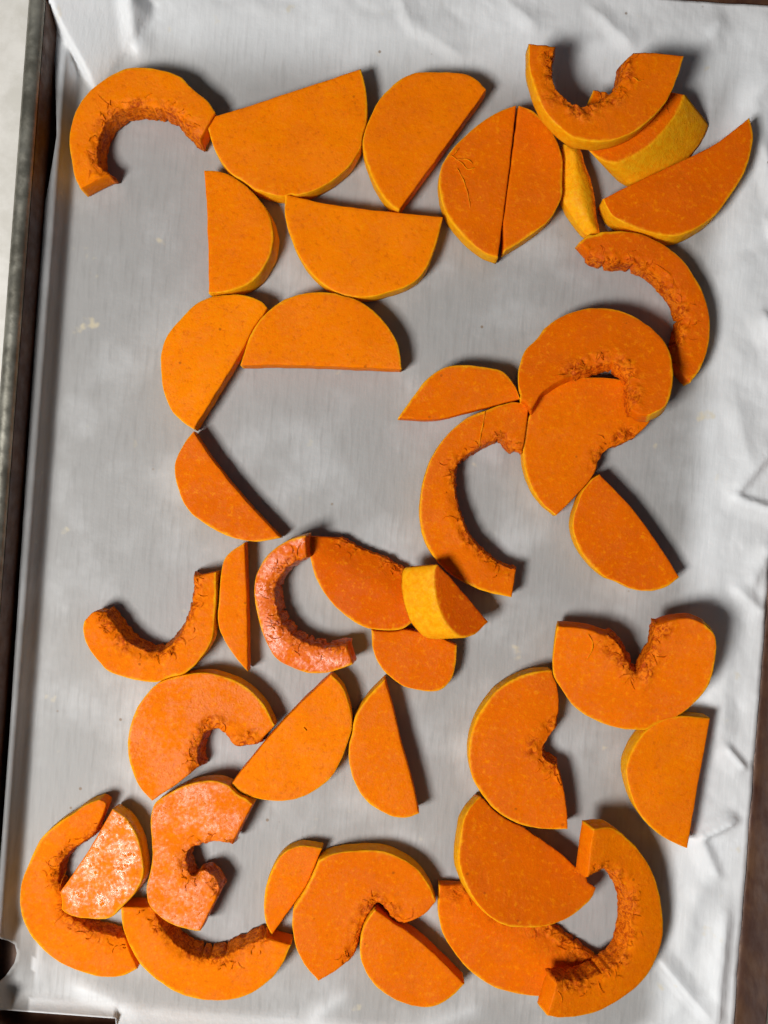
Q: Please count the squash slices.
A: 42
